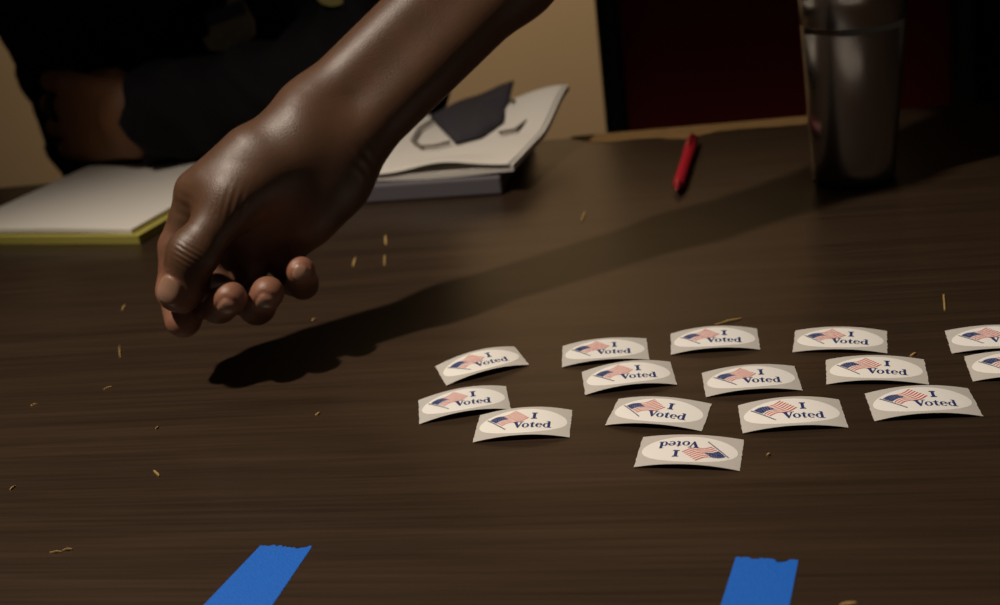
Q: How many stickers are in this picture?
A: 15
